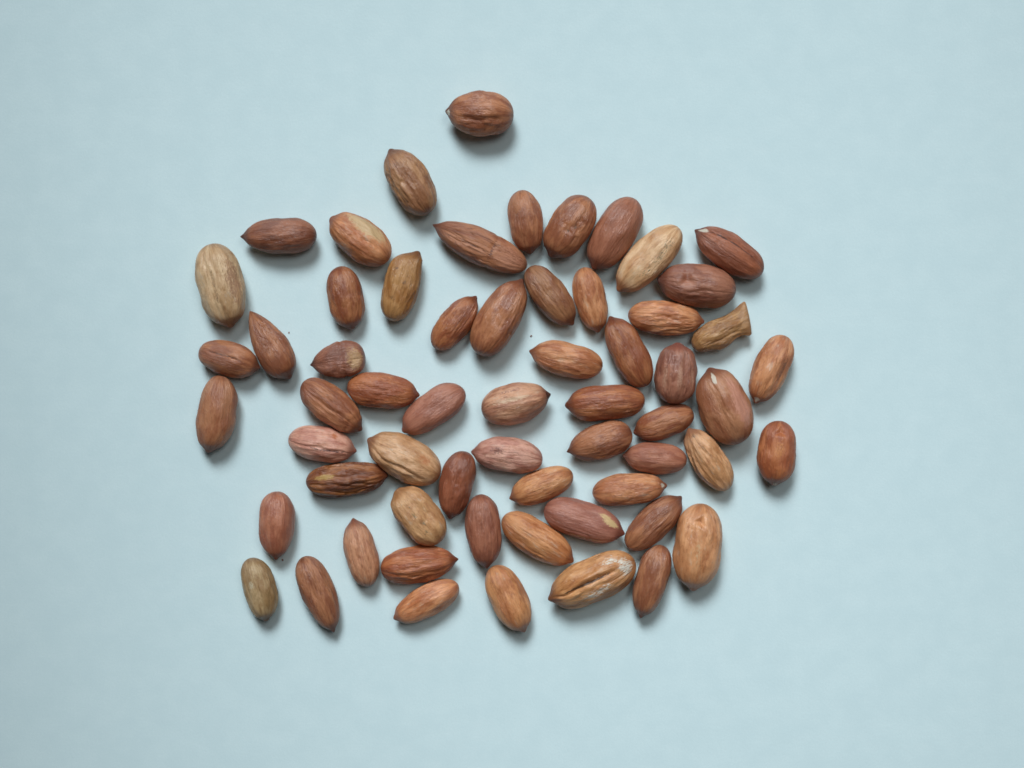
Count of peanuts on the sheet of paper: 61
